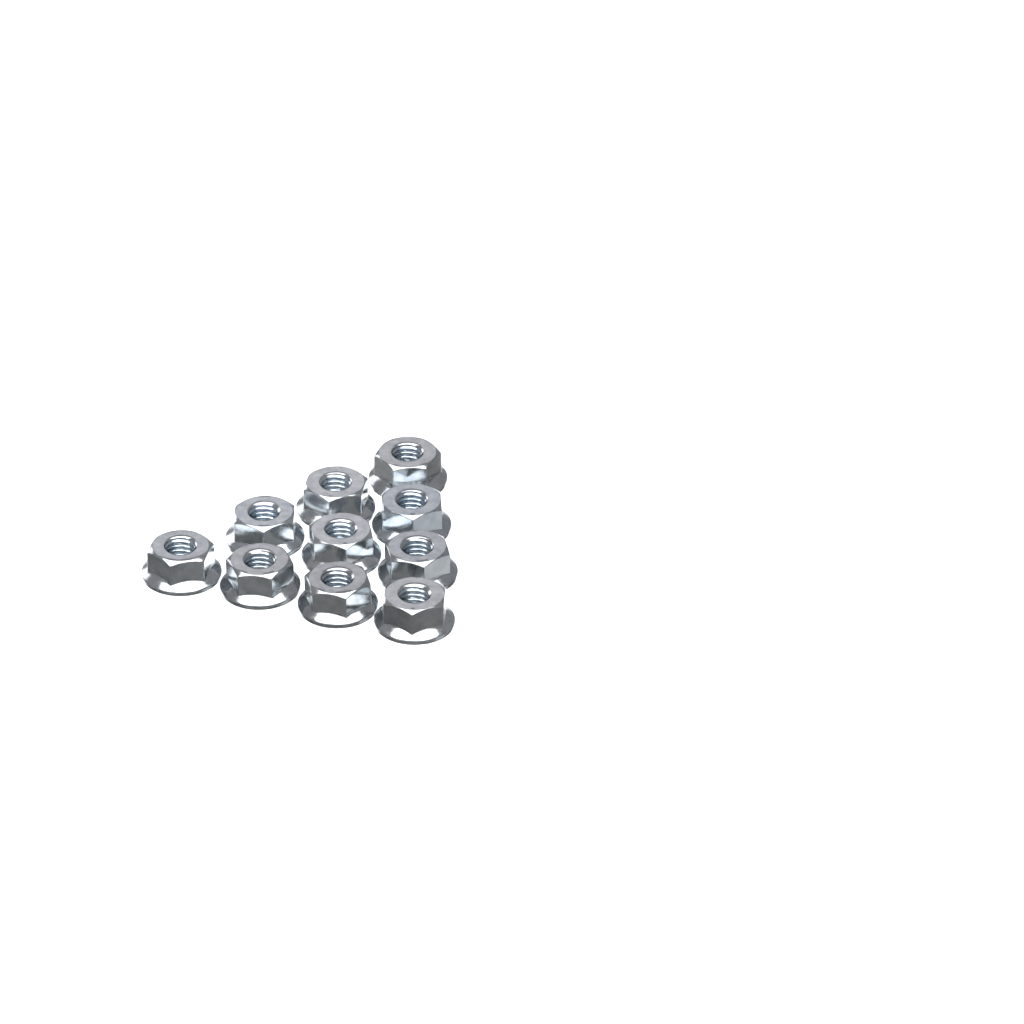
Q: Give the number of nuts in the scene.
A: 10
